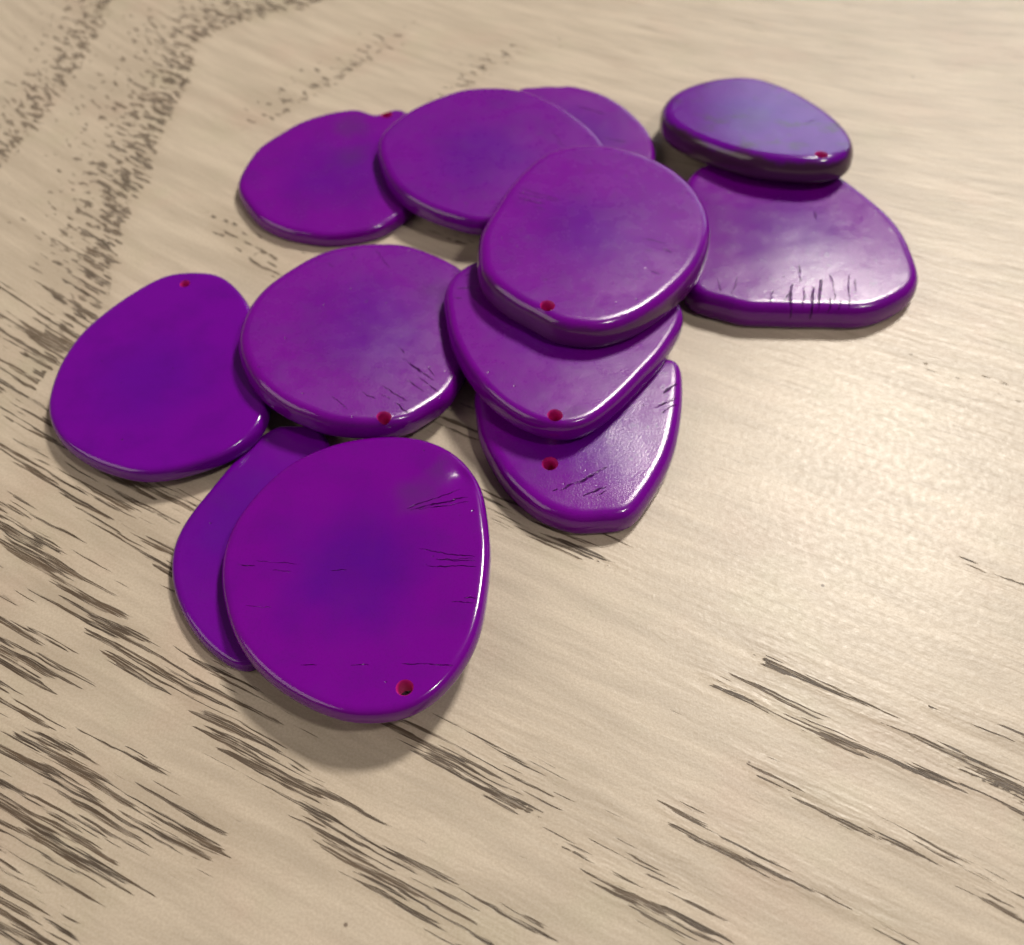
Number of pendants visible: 12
